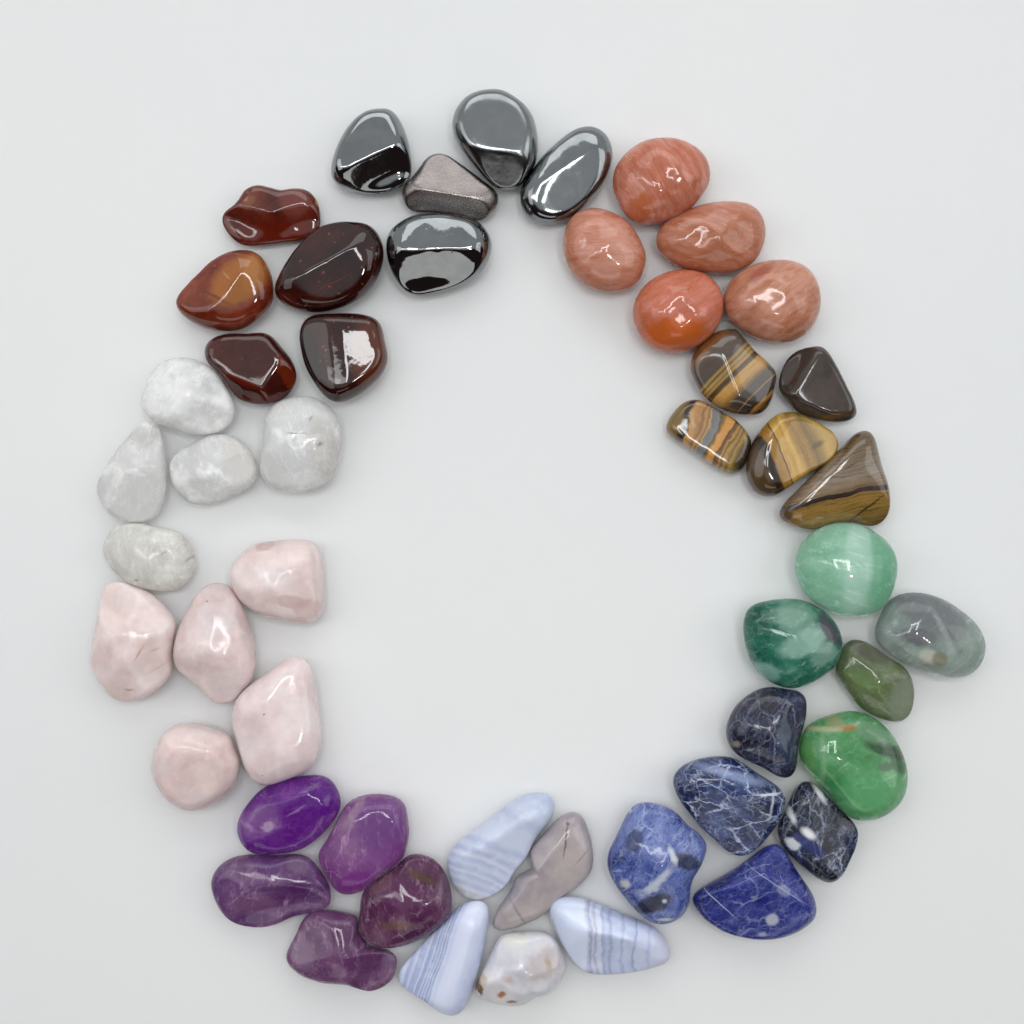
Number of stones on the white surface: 50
